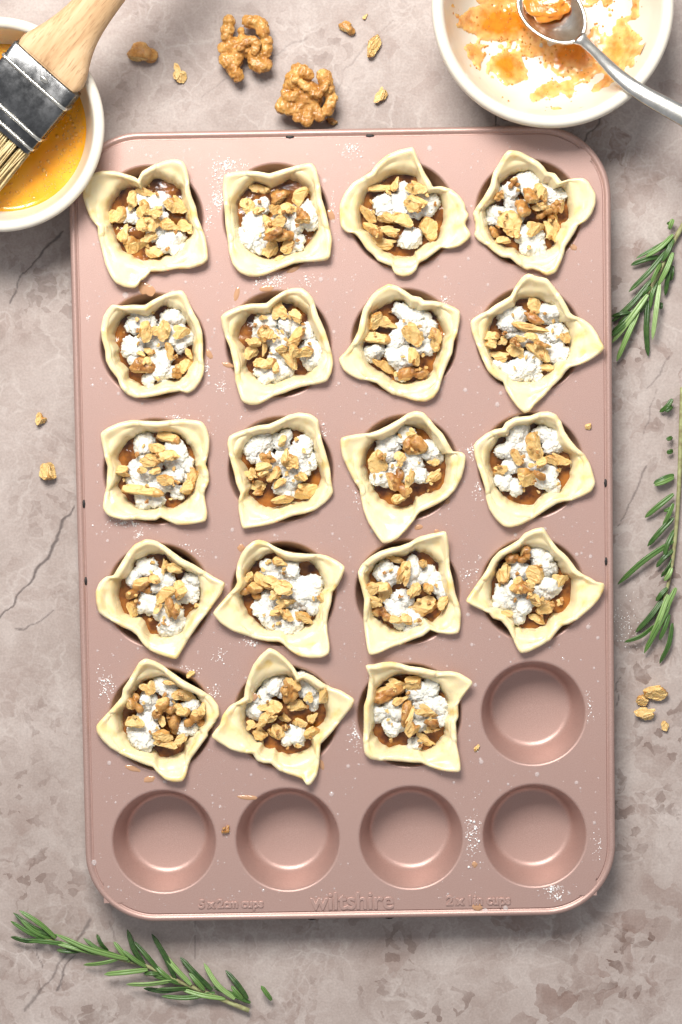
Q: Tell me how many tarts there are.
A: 19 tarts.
